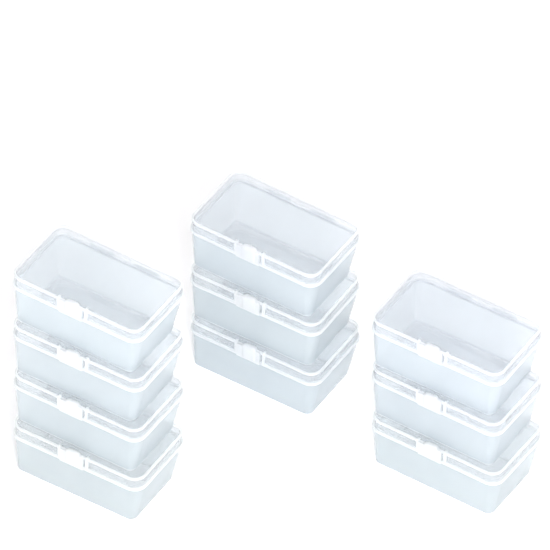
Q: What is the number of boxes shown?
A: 10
